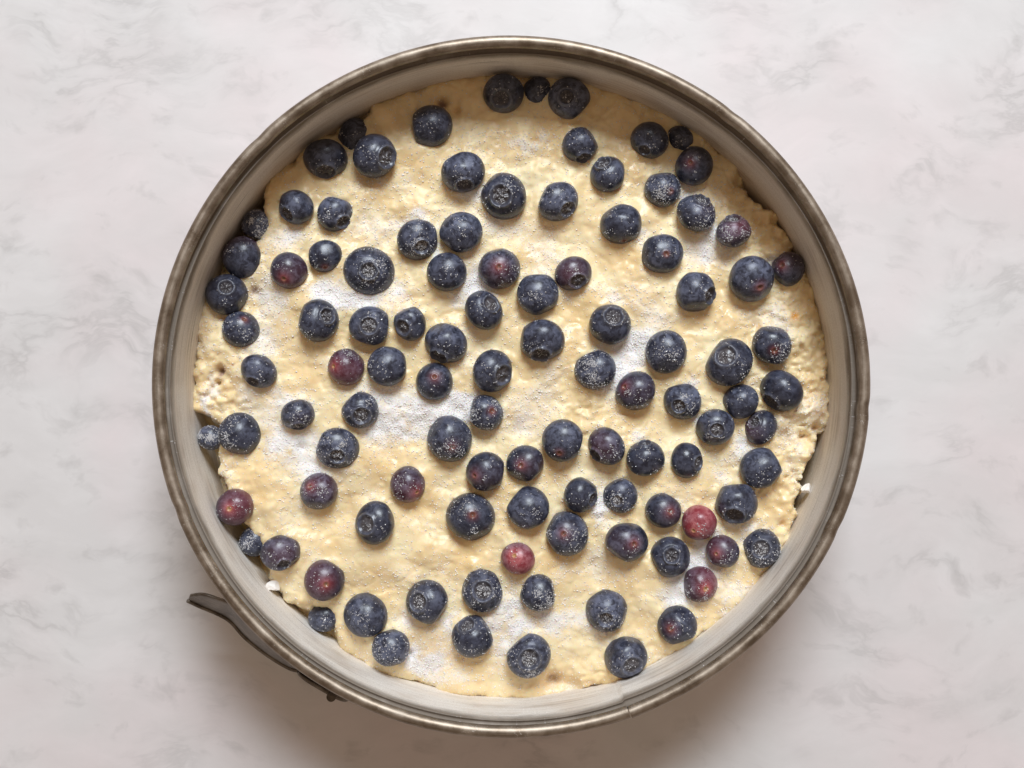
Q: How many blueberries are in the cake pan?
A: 106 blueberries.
